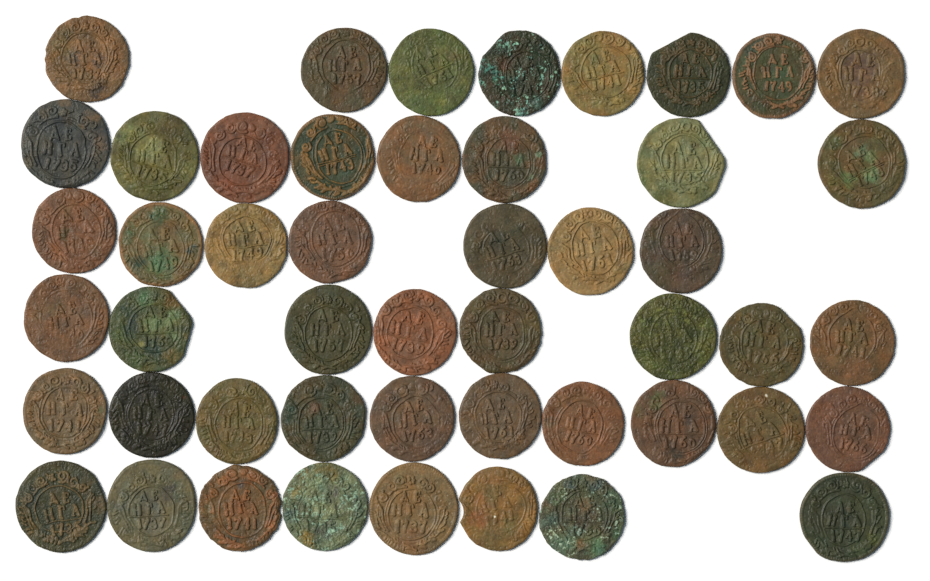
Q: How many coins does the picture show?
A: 49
